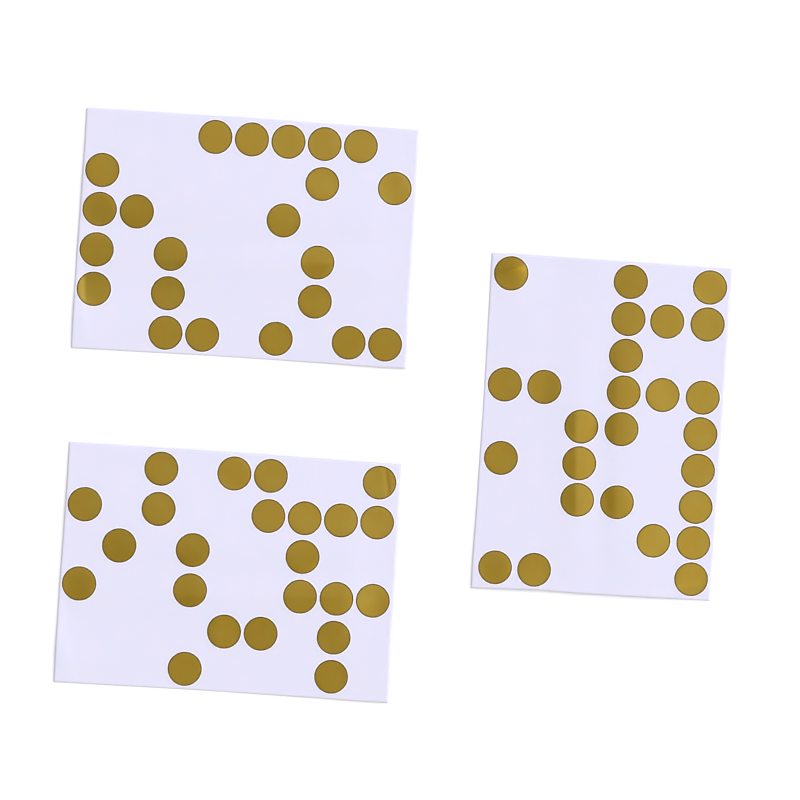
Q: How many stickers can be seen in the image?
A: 71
